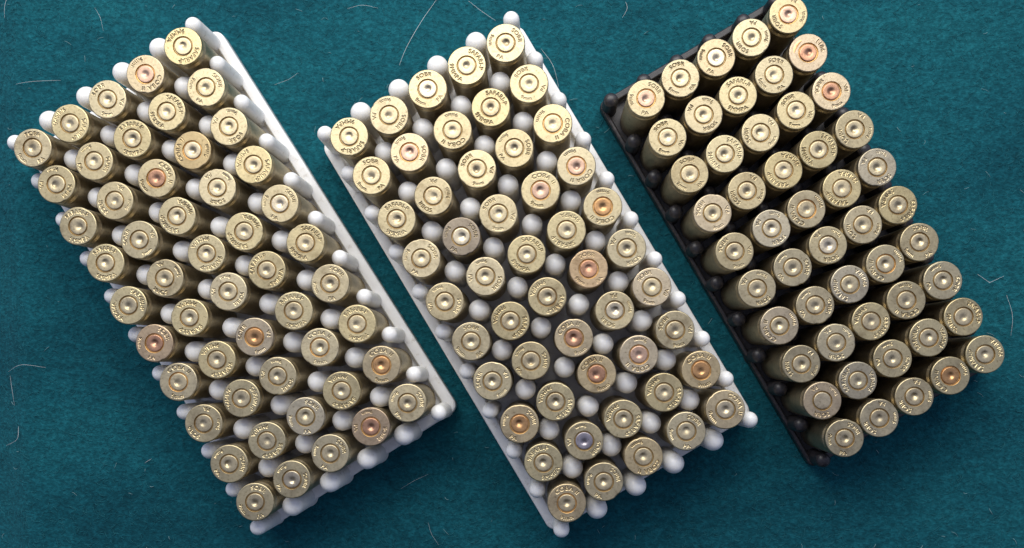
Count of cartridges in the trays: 150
